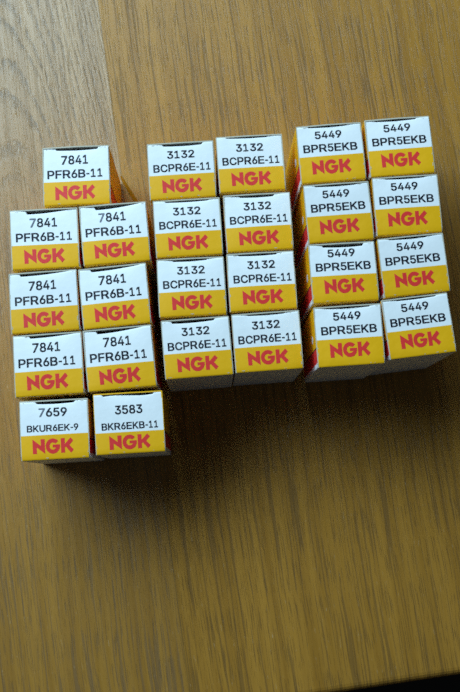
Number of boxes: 25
